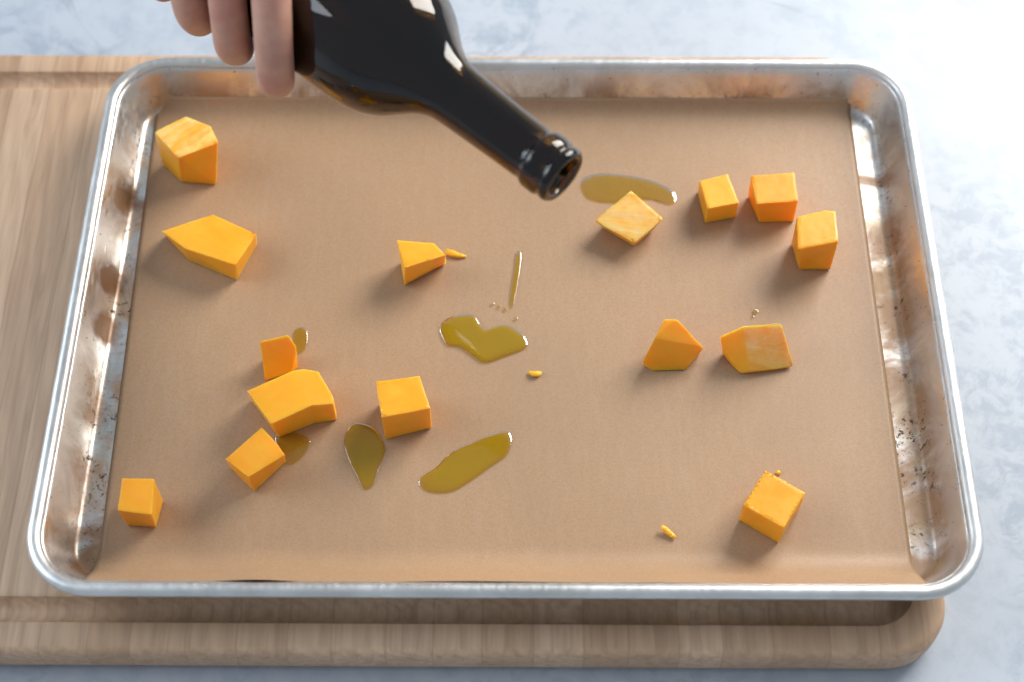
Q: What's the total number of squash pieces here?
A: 15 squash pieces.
